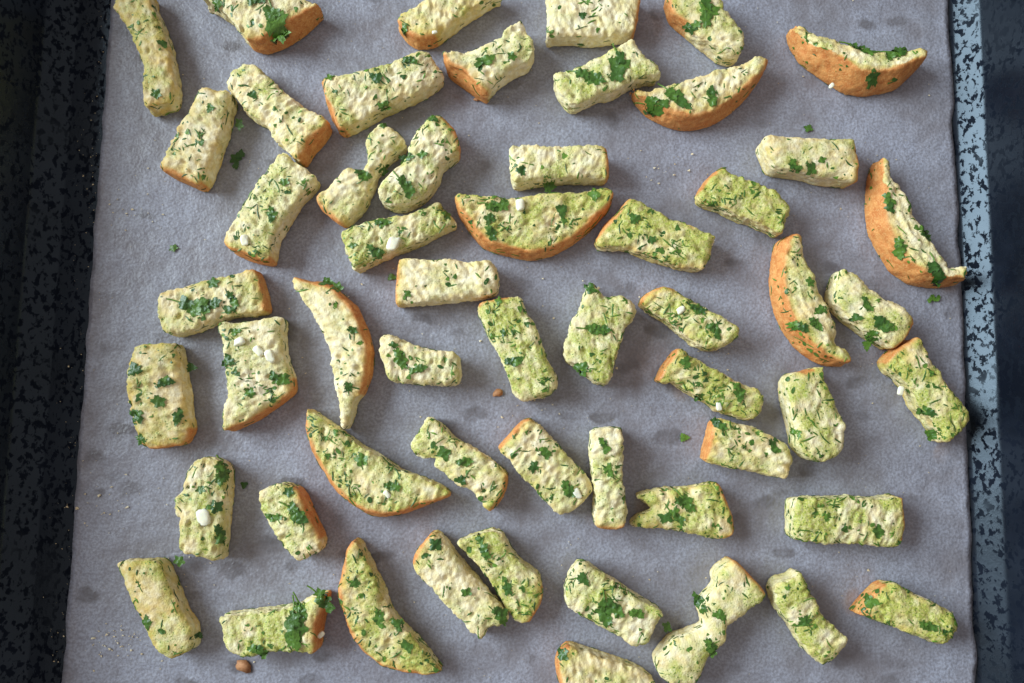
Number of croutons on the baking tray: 55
